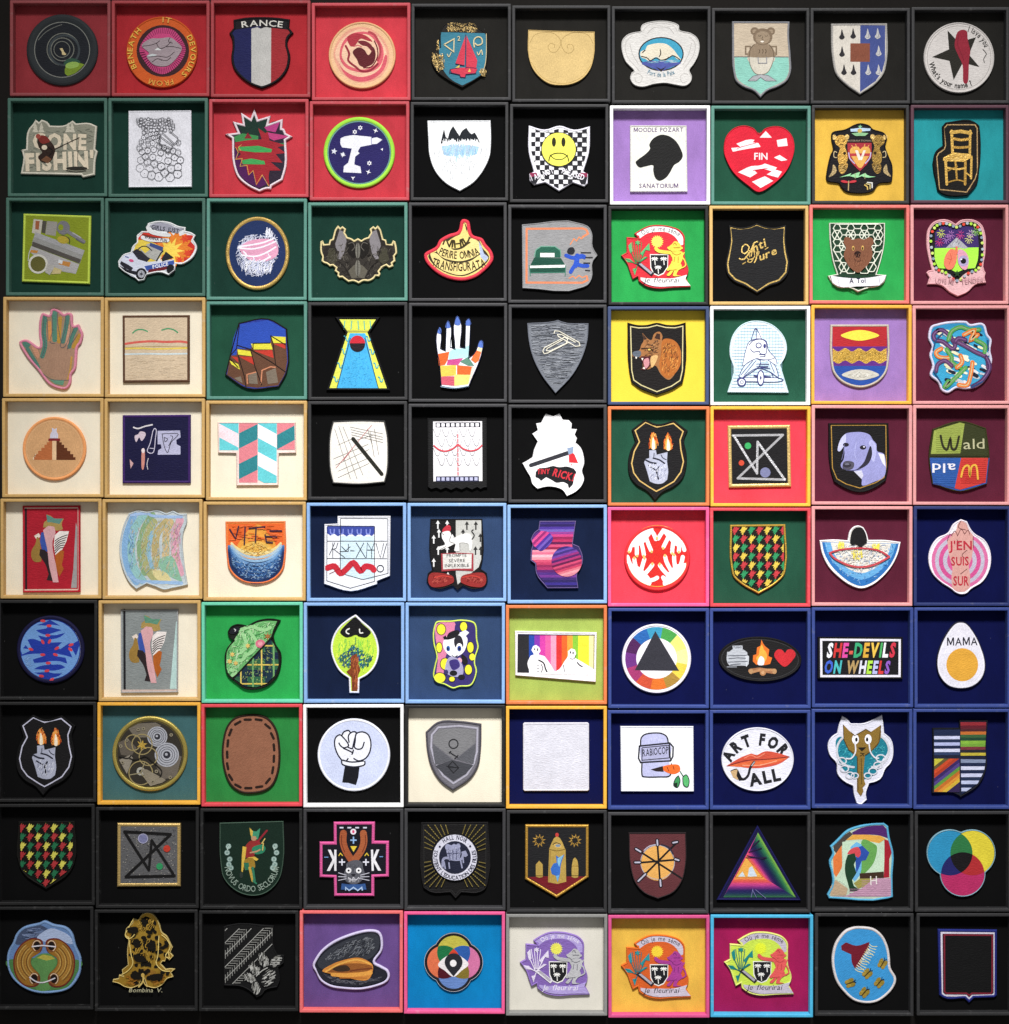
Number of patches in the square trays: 100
